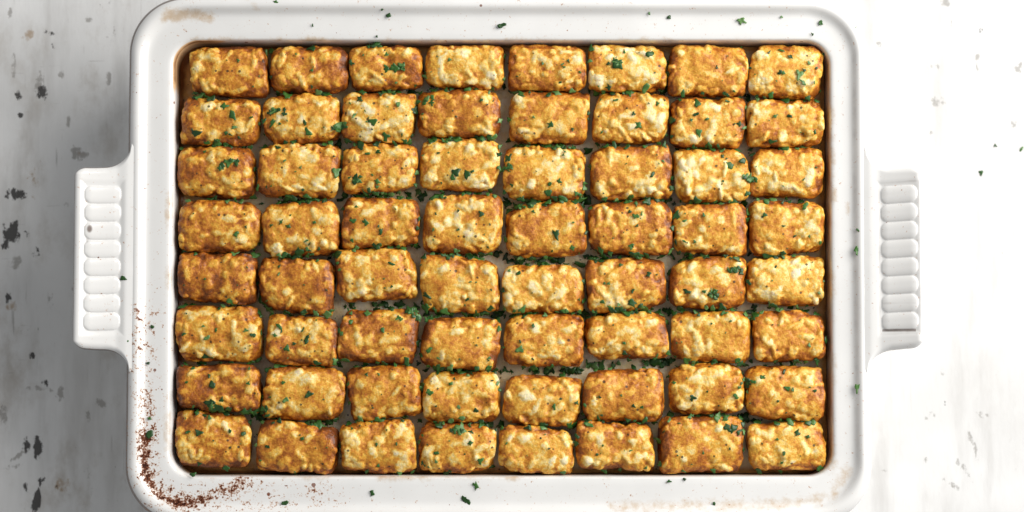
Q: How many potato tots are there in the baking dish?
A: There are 64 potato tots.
